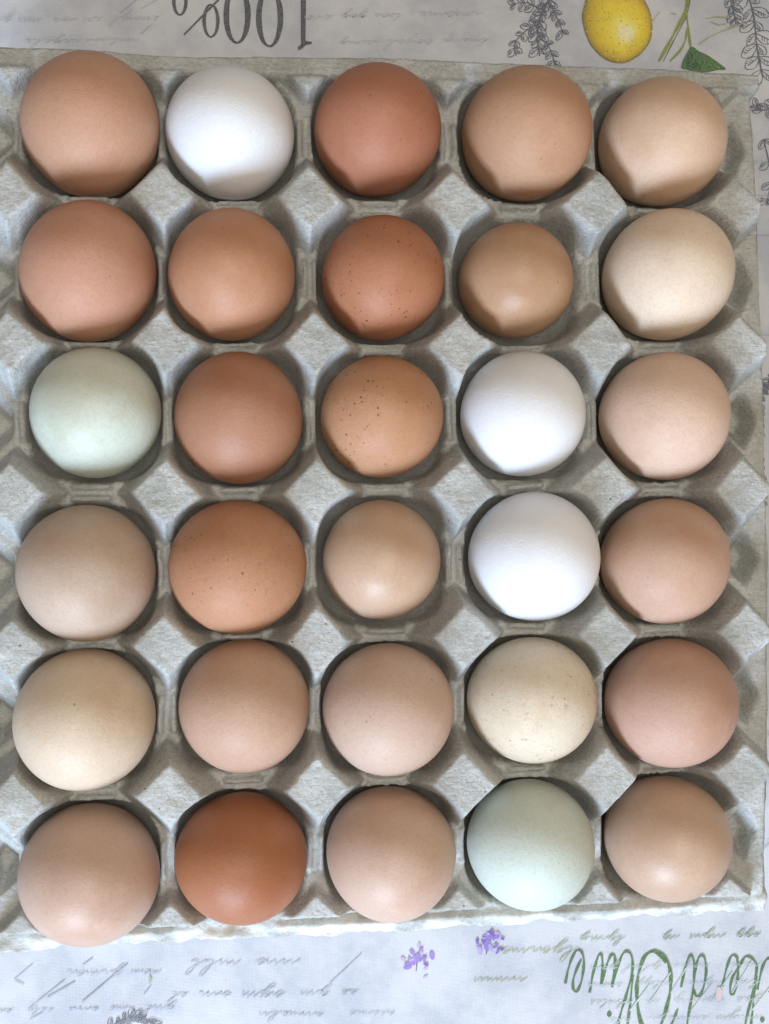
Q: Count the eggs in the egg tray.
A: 30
